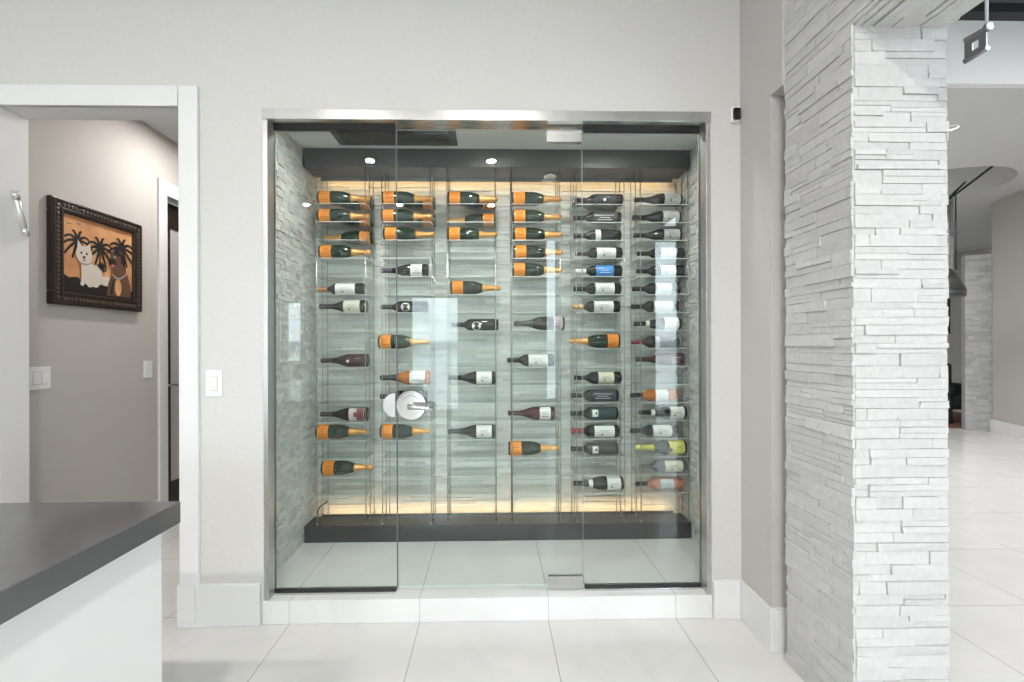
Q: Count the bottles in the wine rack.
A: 71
